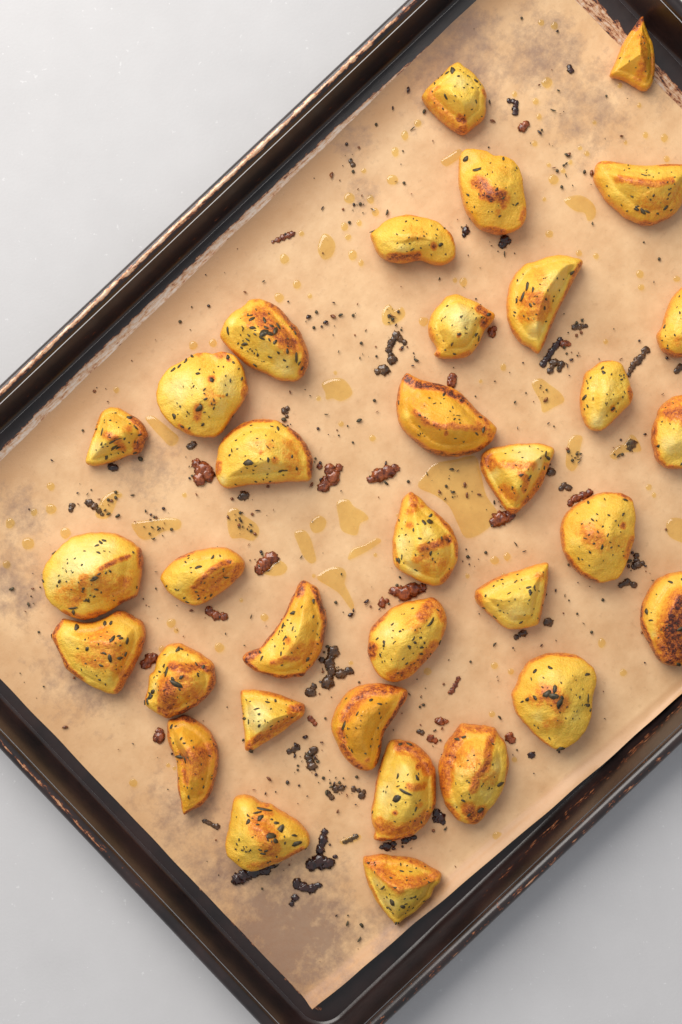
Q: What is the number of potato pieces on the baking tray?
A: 34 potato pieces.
